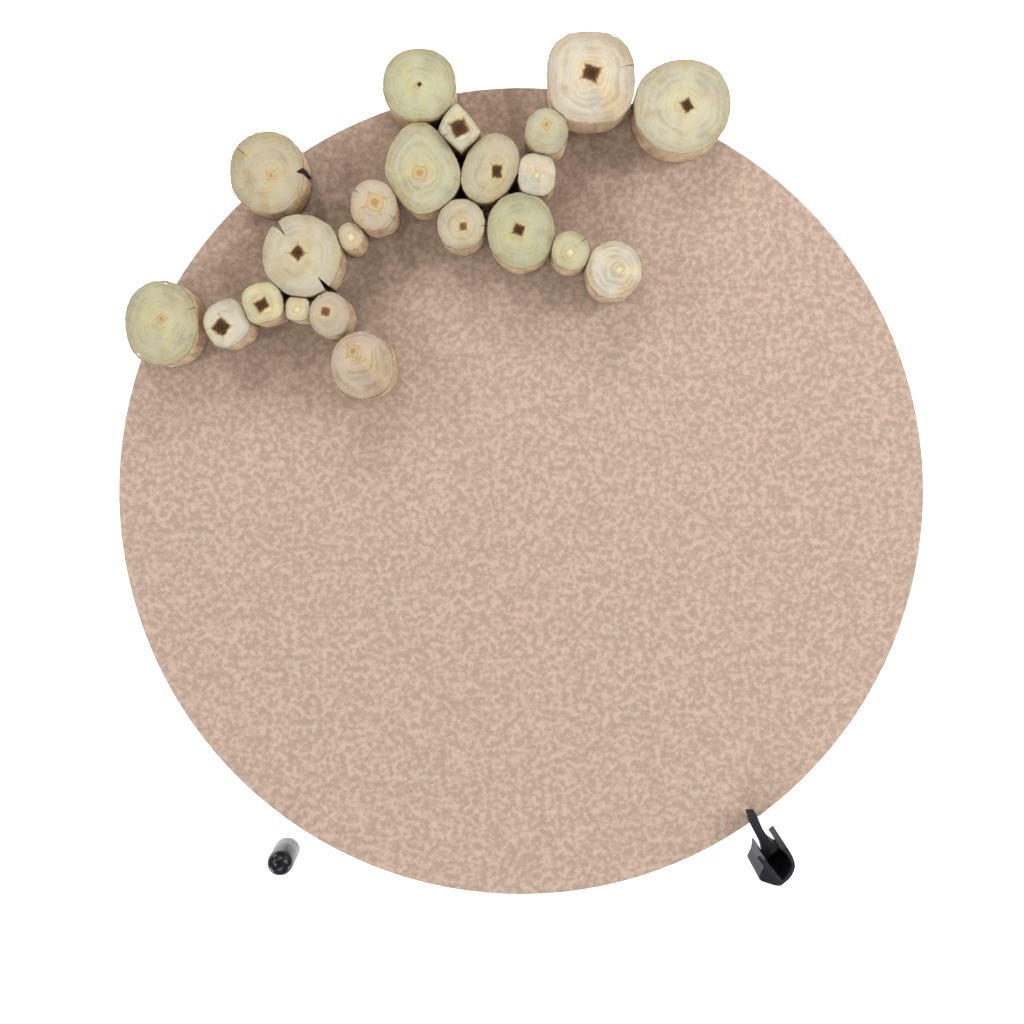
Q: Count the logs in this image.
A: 22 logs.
